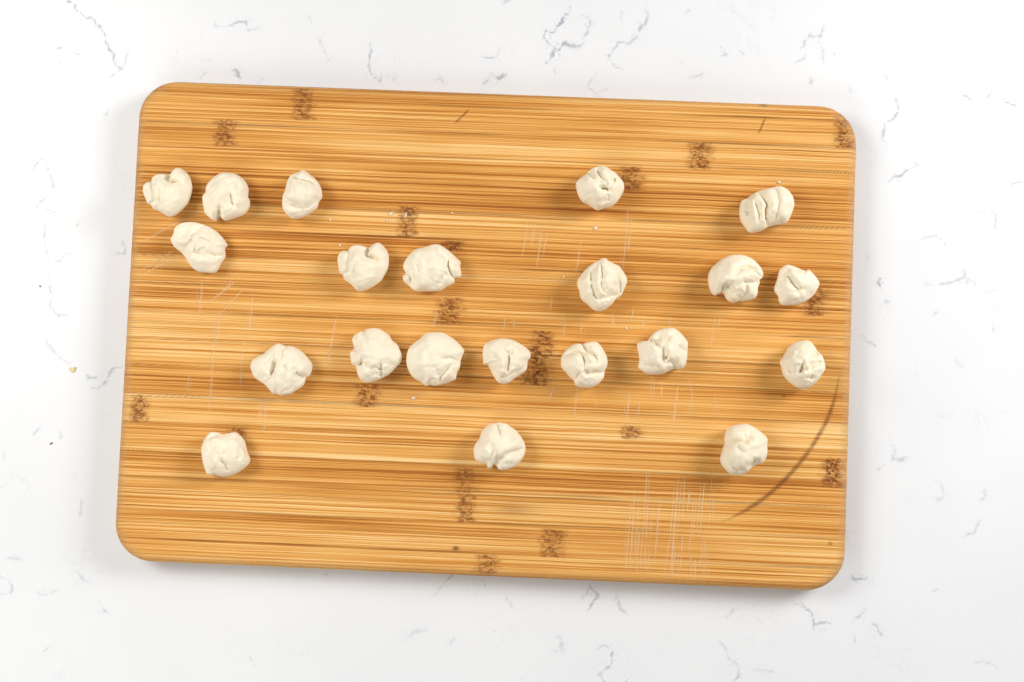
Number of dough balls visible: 21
